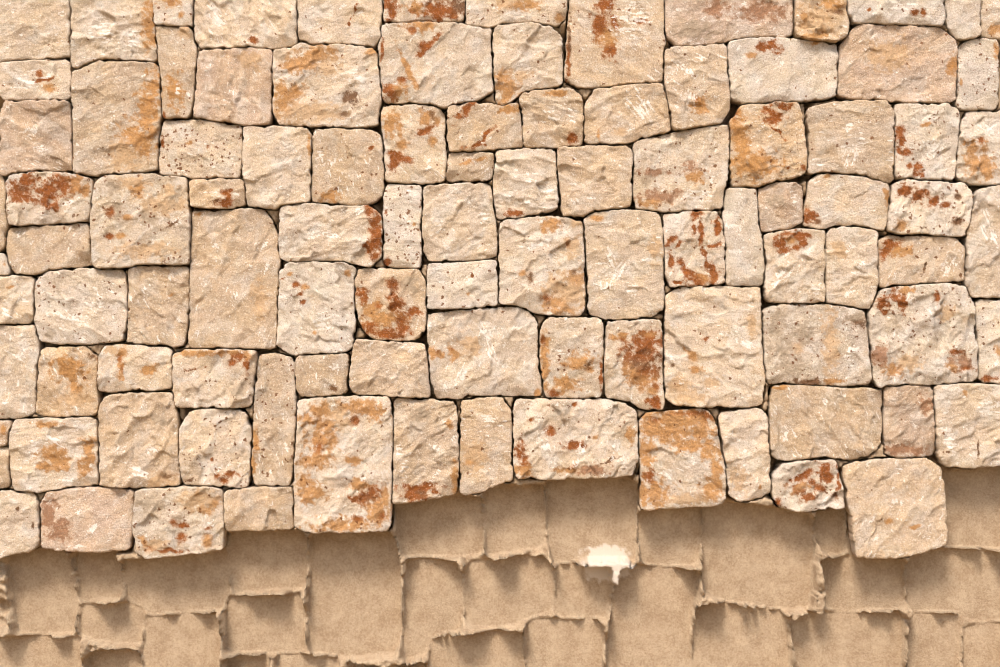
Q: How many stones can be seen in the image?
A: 101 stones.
